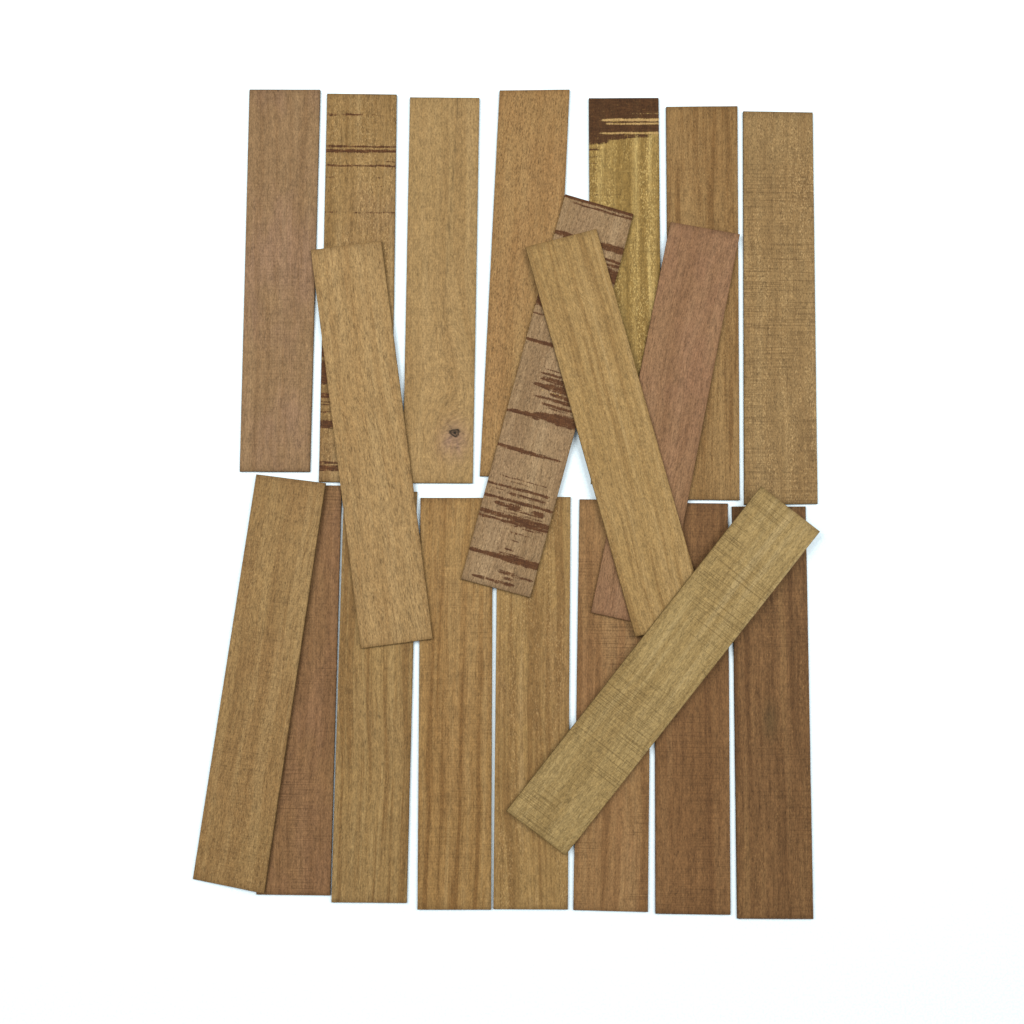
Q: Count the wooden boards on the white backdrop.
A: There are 20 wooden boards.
